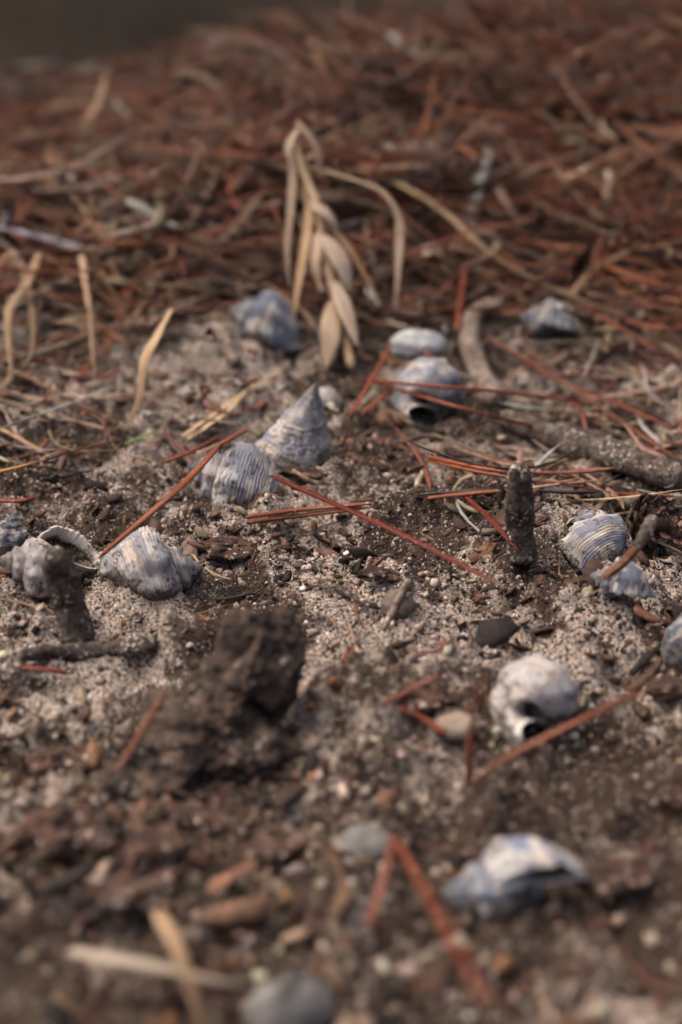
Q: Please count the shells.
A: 14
